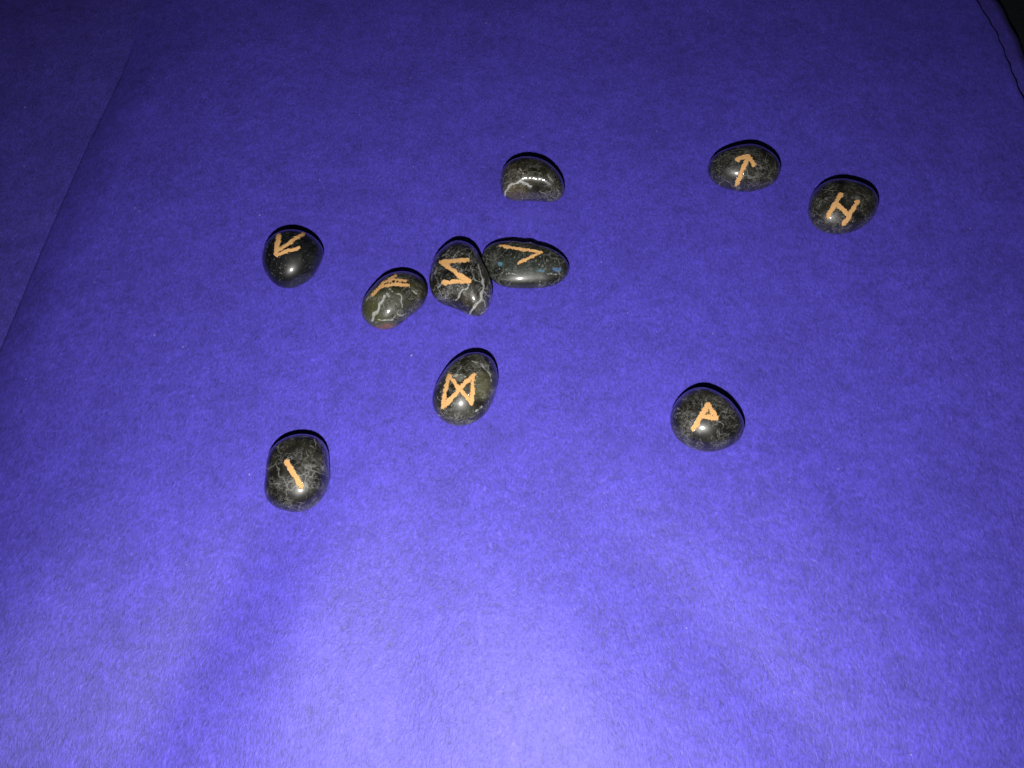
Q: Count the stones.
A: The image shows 10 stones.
